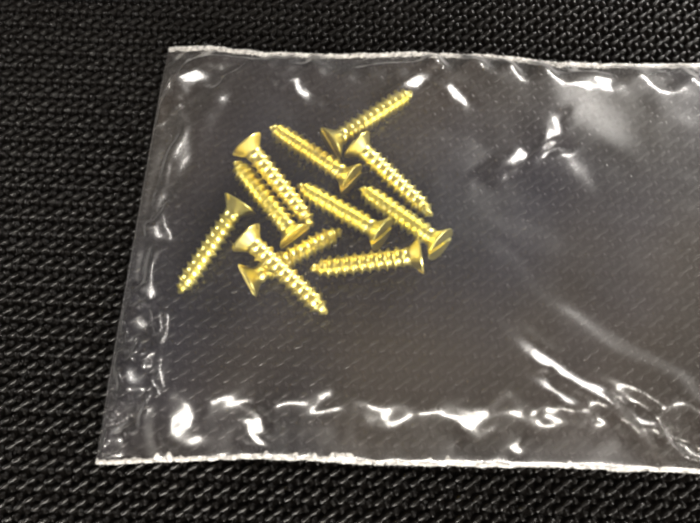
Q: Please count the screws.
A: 11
